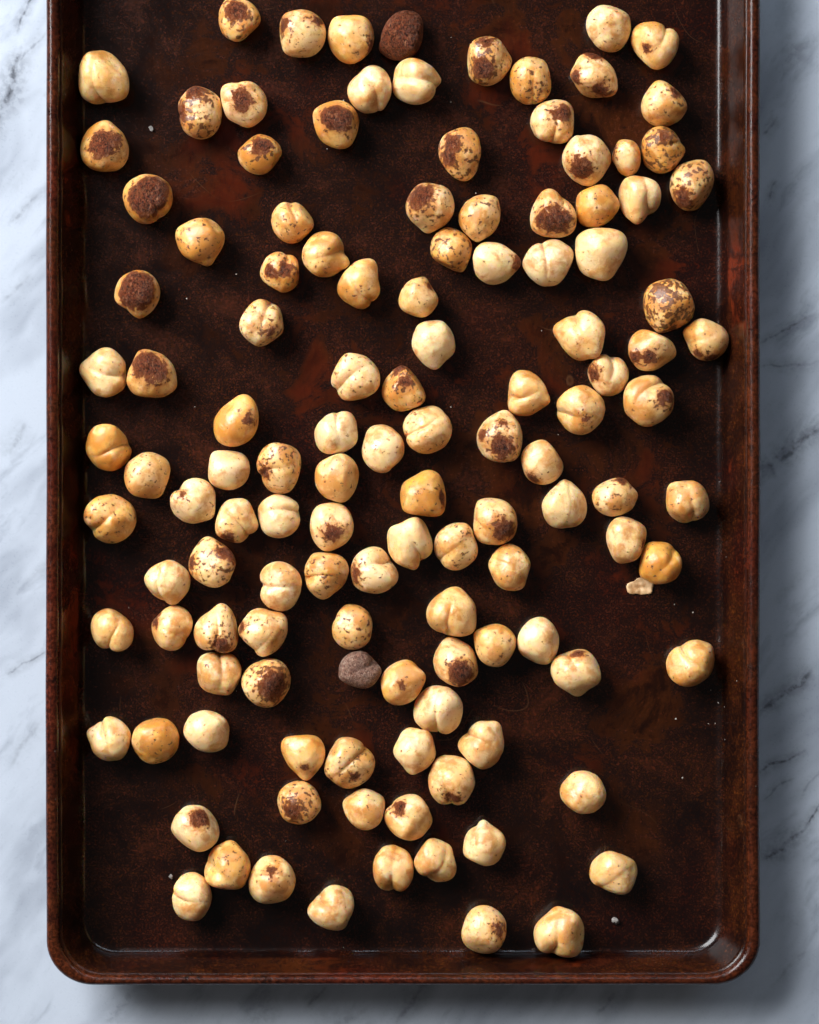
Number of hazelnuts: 125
